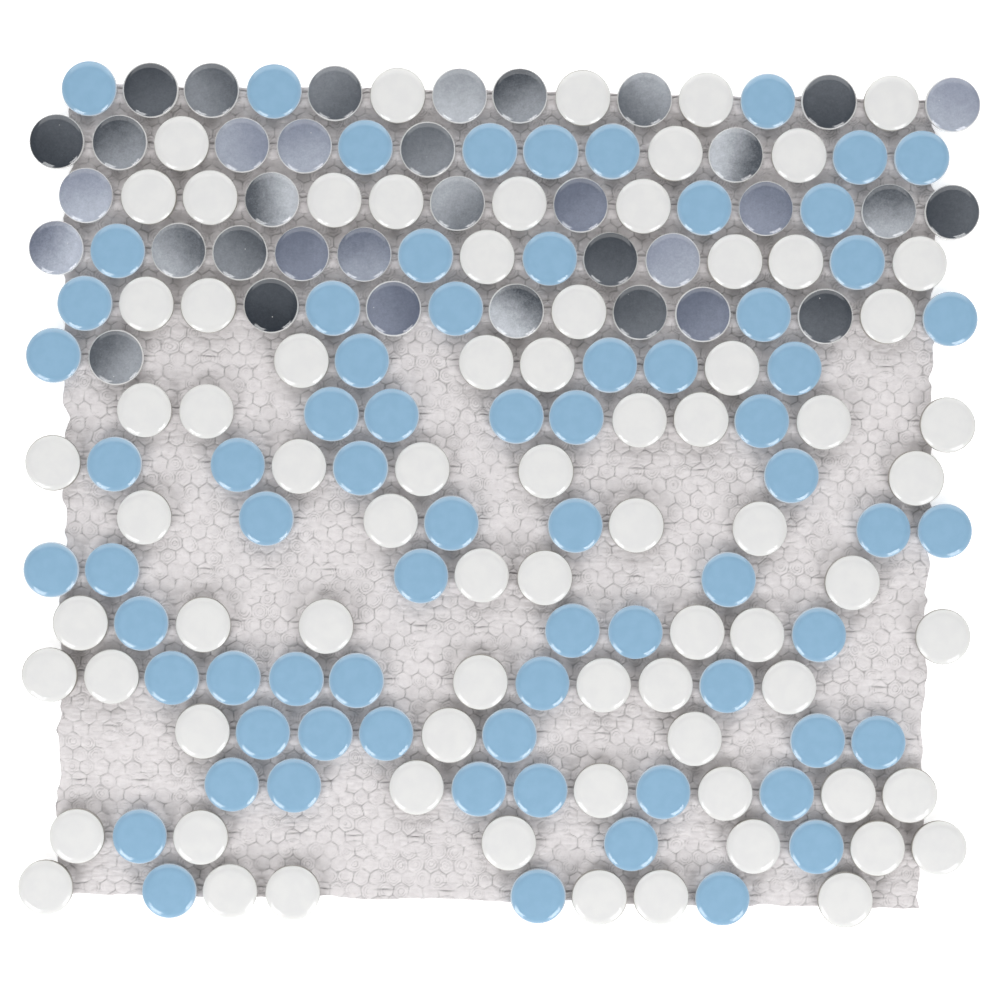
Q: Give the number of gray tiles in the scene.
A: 35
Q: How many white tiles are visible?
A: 75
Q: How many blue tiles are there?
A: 71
